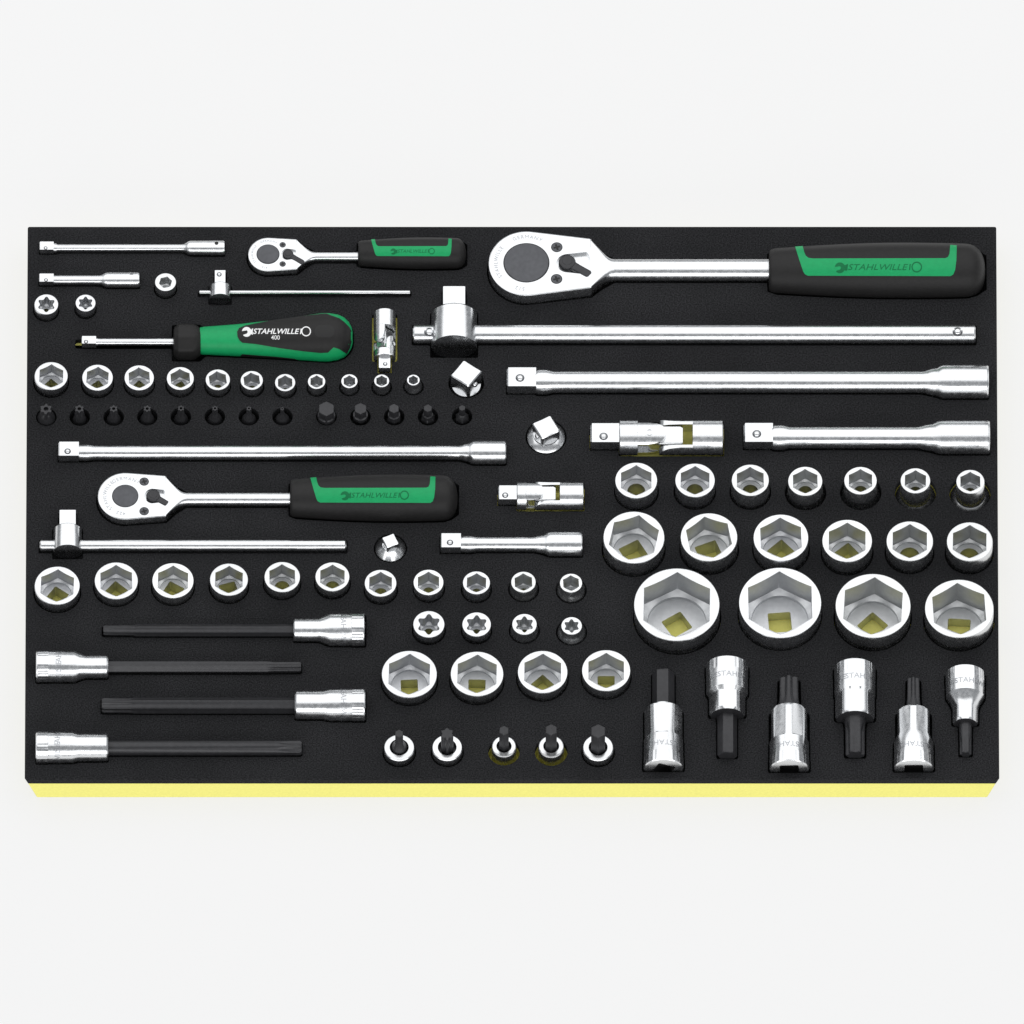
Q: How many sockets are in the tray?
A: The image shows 50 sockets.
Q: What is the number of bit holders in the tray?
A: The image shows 15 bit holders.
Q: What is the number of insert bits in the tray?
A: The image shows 13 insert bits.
